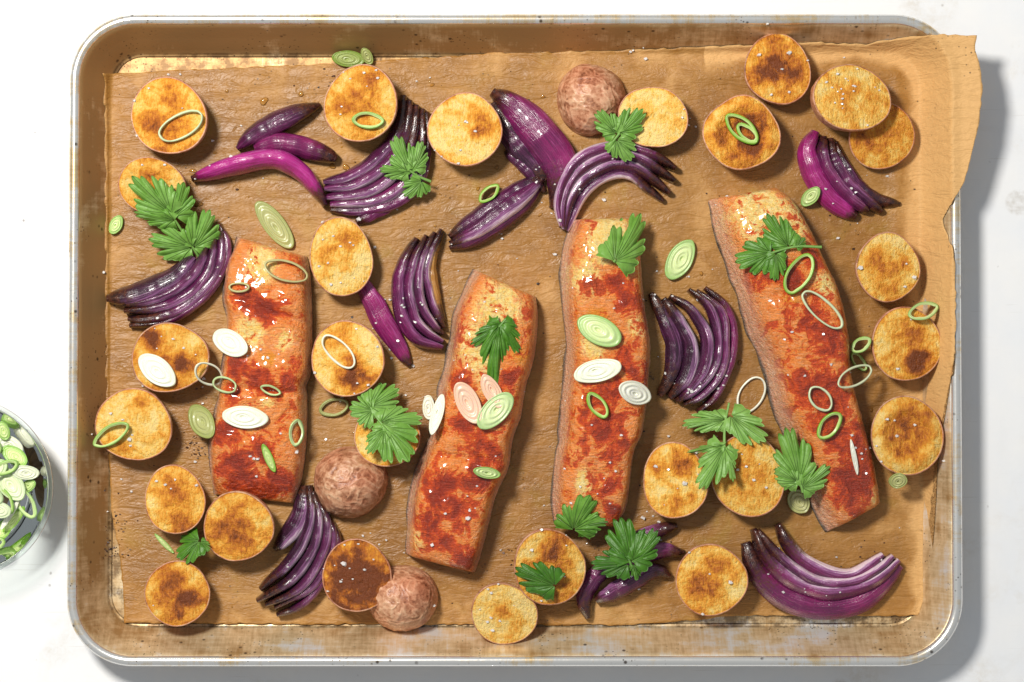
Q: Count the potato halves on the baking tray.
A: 29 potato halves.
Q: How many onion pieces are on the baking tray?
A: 14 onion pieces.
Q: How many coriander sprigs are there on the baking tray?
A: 13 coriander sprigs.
